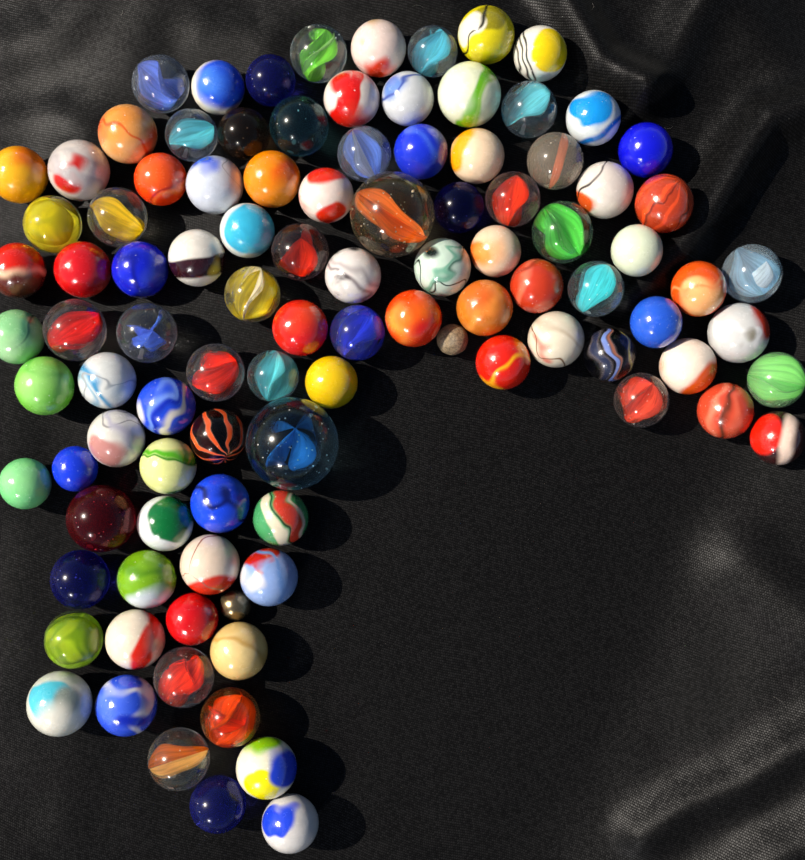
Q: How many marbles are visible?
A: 102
